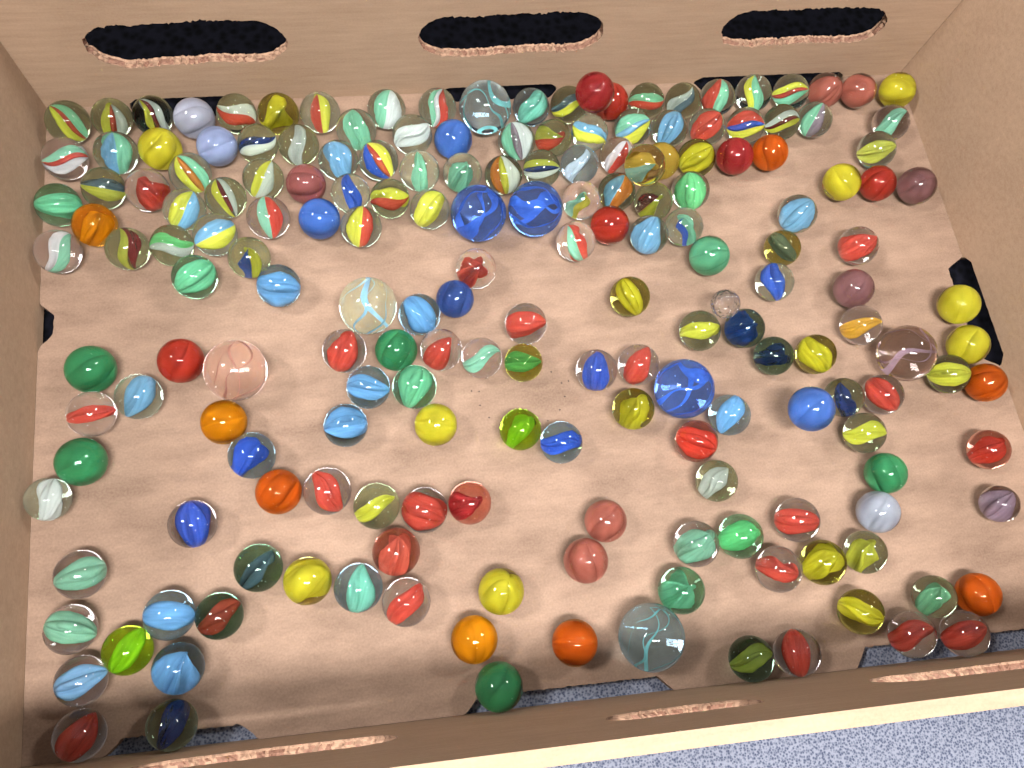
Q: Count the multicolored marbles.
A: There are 46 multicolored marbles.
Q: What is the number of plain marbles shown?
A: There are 143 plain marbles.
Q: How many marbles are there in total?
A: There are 189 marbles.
